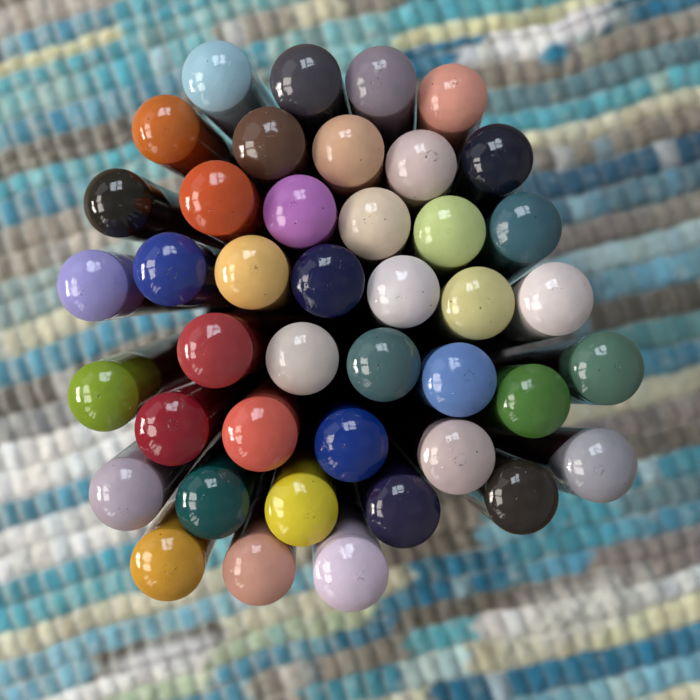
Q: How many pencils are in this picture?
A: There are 42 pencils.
